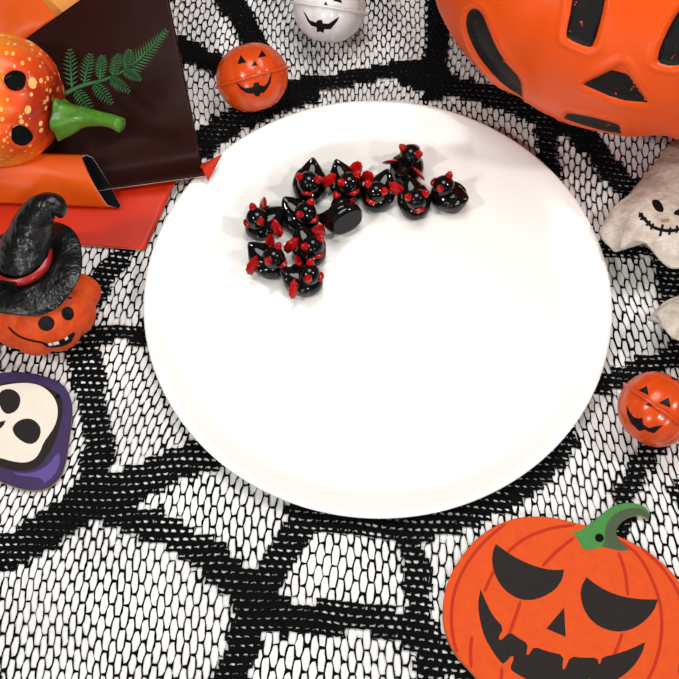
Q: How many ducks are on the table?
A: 12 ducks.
